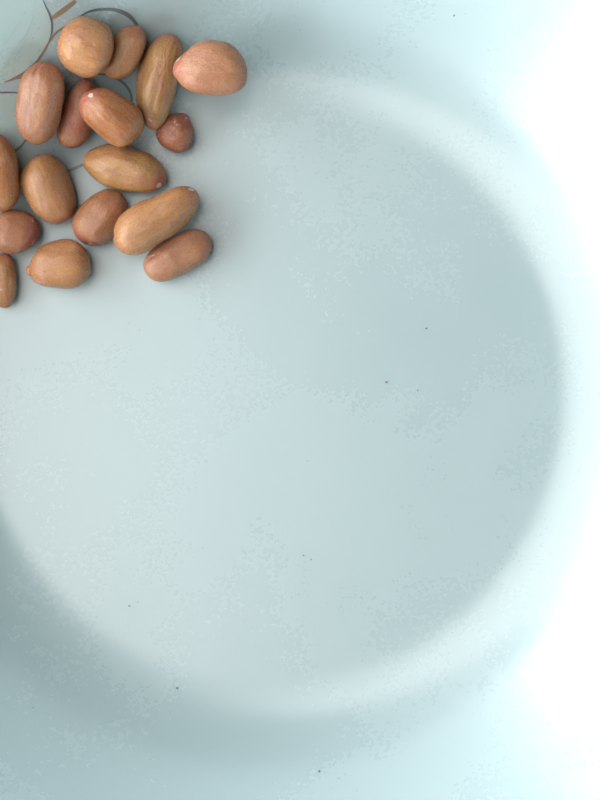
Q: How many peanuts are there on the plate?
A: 17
